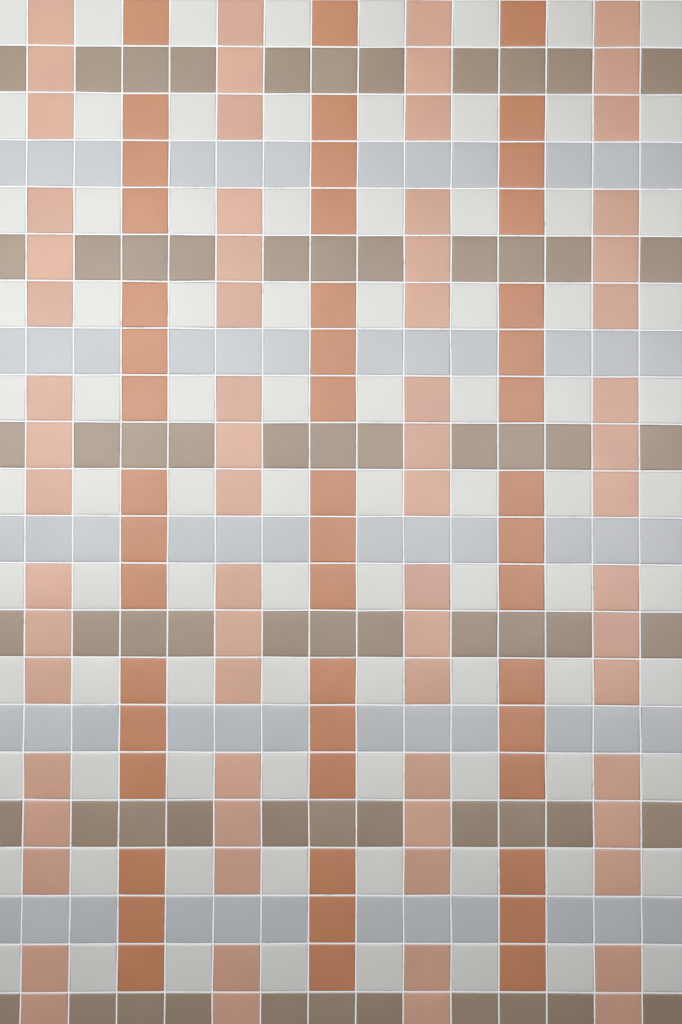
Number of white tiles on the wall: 88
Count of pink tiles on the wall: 68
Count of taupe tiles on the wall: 66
